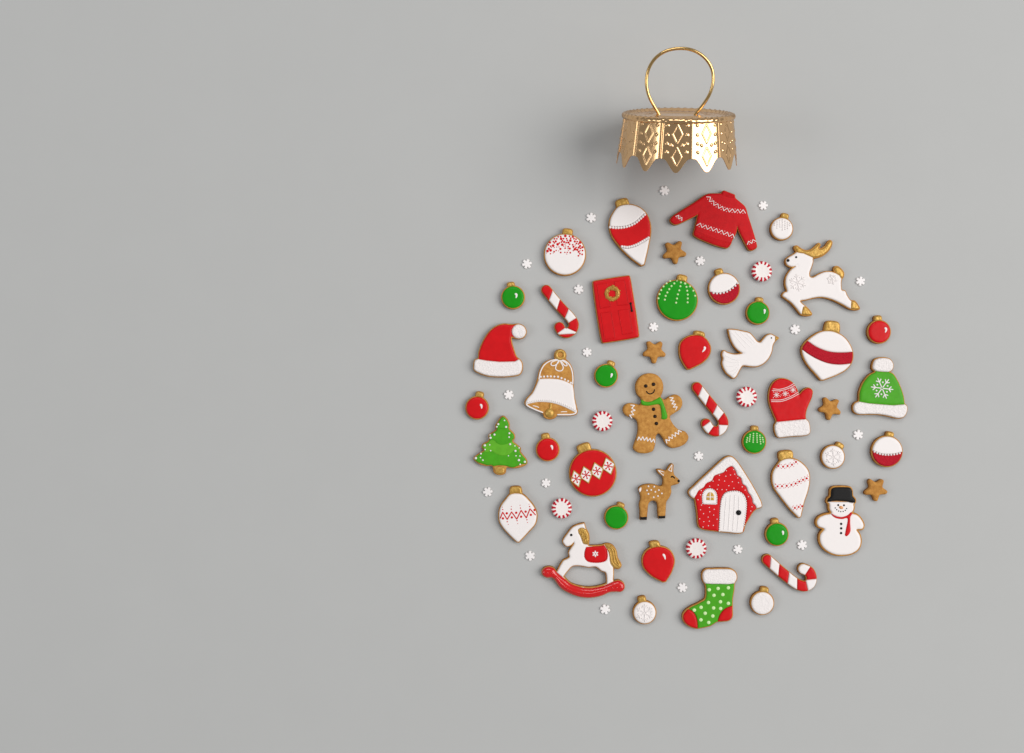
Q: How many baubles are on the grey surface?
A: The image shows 24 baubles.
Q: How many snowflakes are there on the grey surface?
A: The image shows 20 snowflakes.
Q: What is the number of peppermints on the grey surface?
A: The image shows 5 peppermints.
